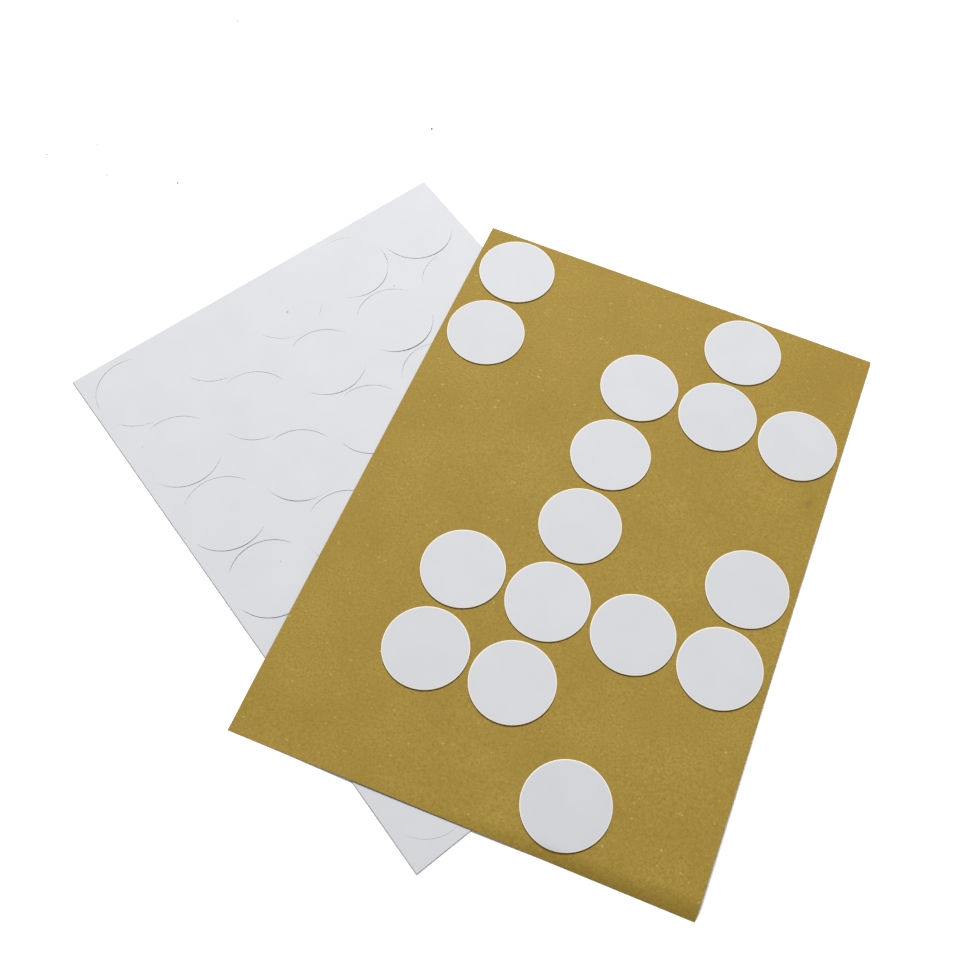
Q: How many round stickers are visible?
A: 16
